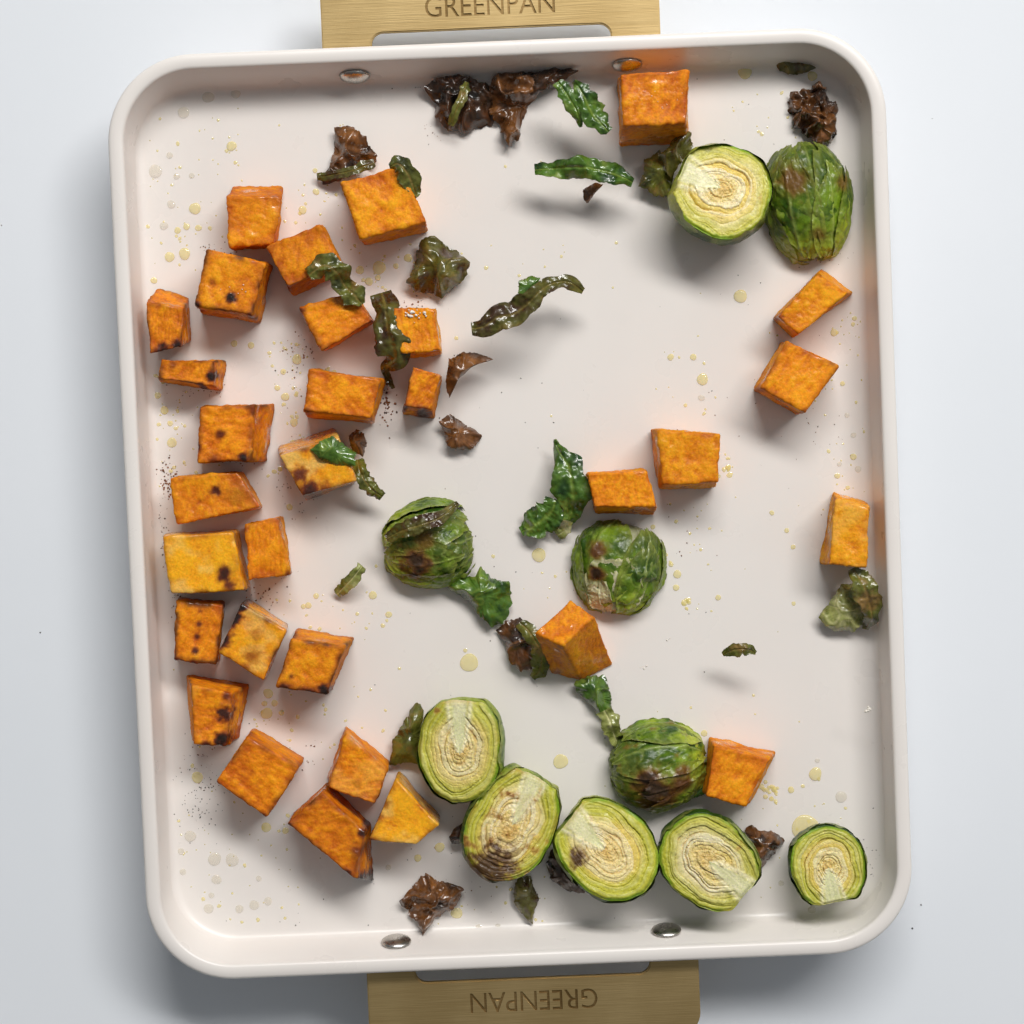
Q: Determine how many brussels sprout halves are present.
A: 10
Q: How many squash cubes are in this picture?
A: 31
